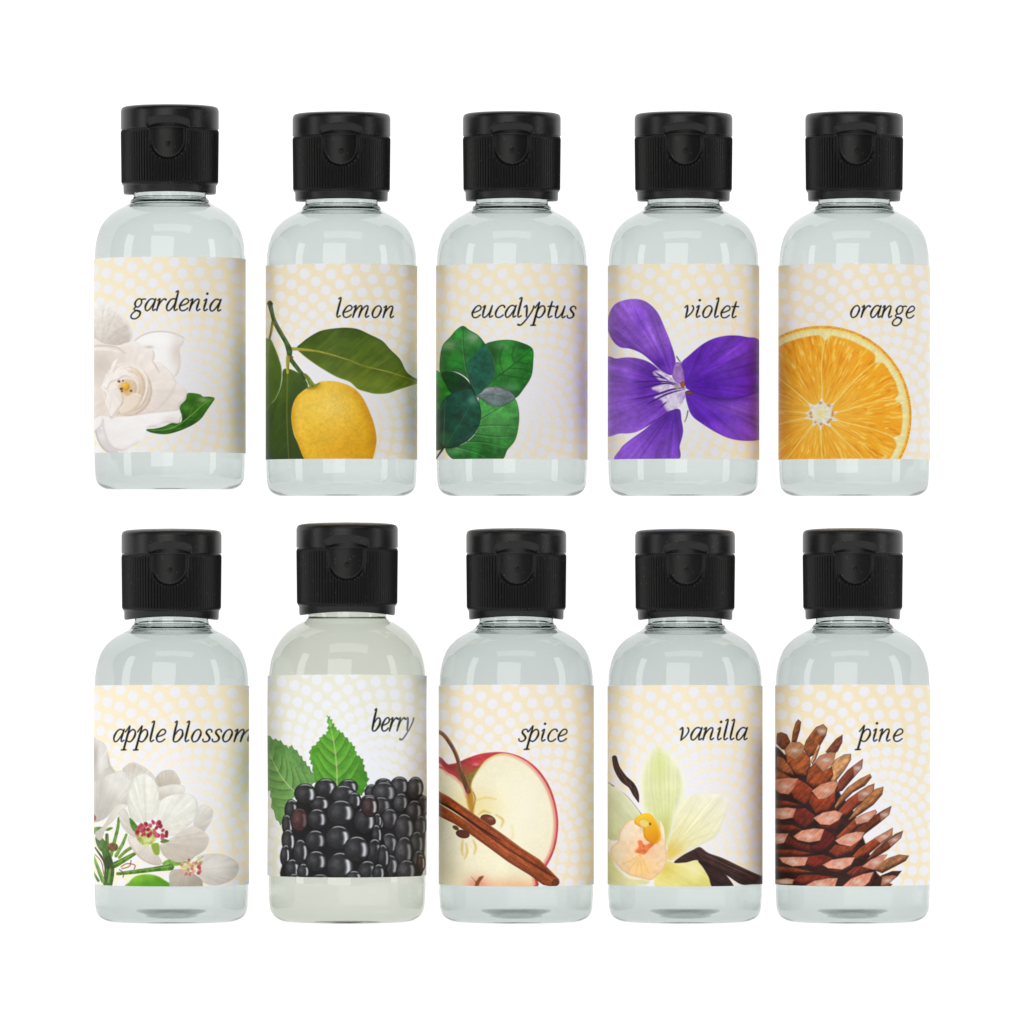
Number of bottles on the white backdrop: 10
